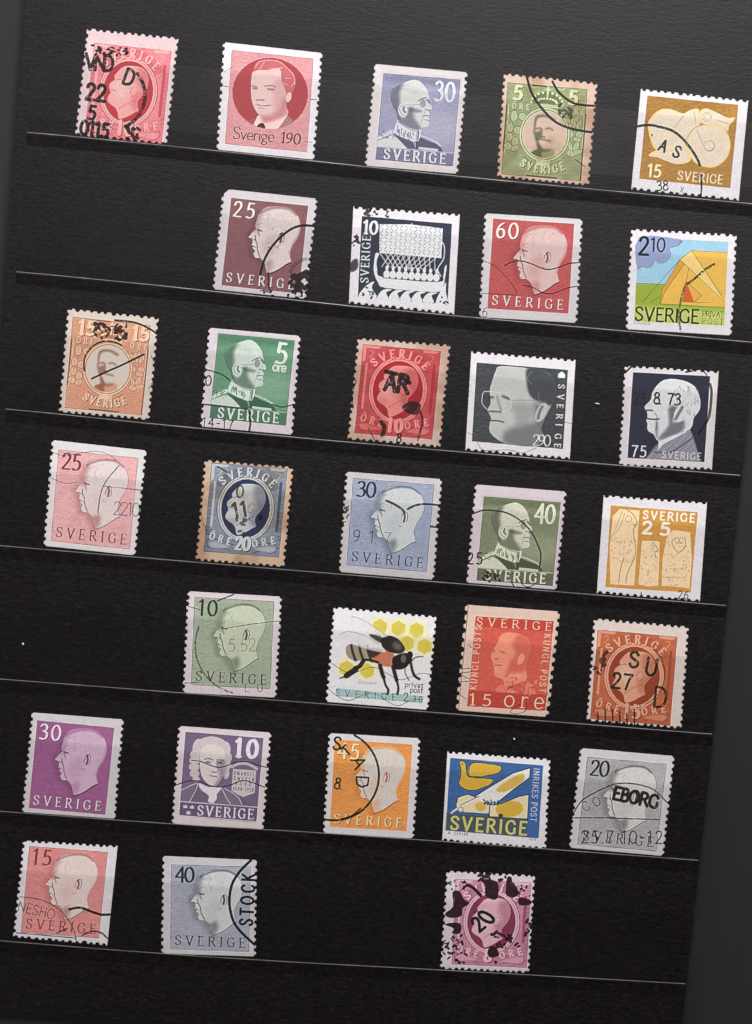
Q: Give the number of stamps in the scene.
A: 31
